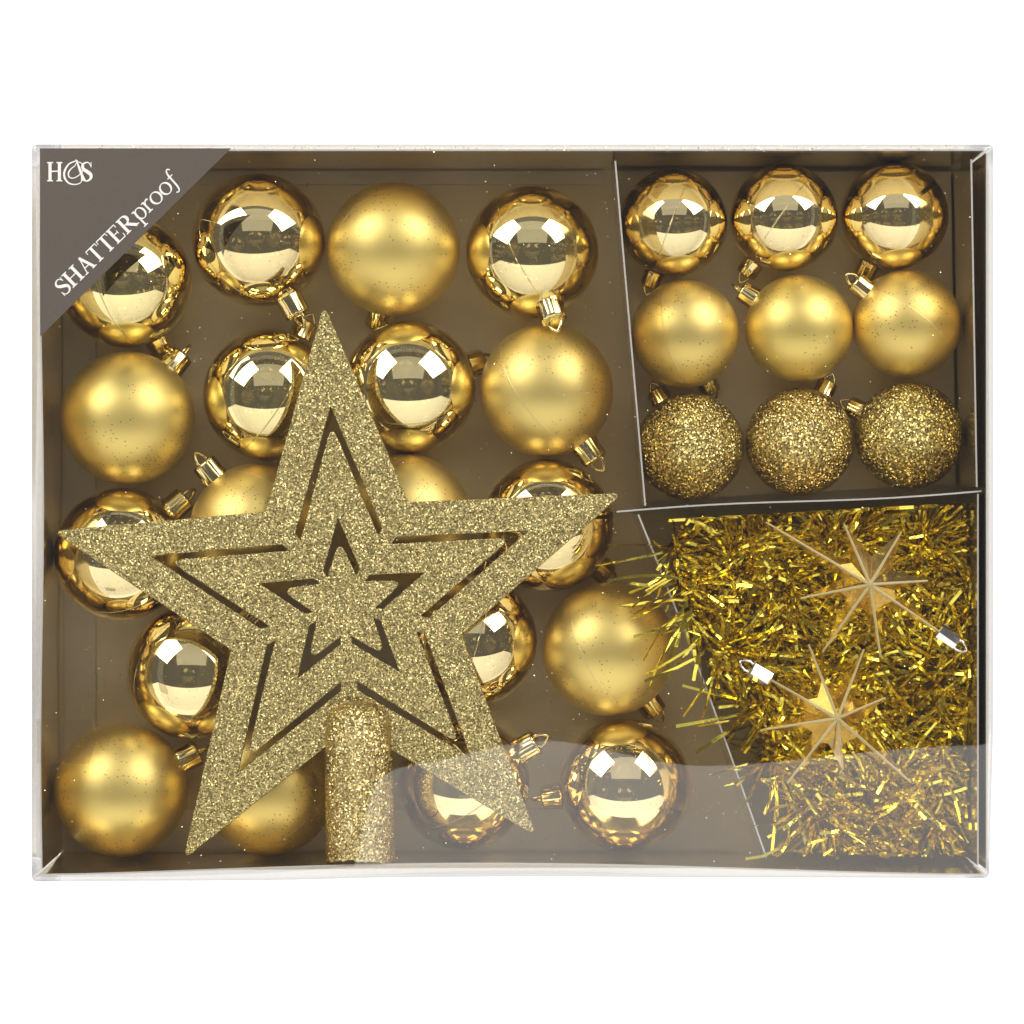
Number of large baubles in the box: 19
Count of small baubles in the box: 9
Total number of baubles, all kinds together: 28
